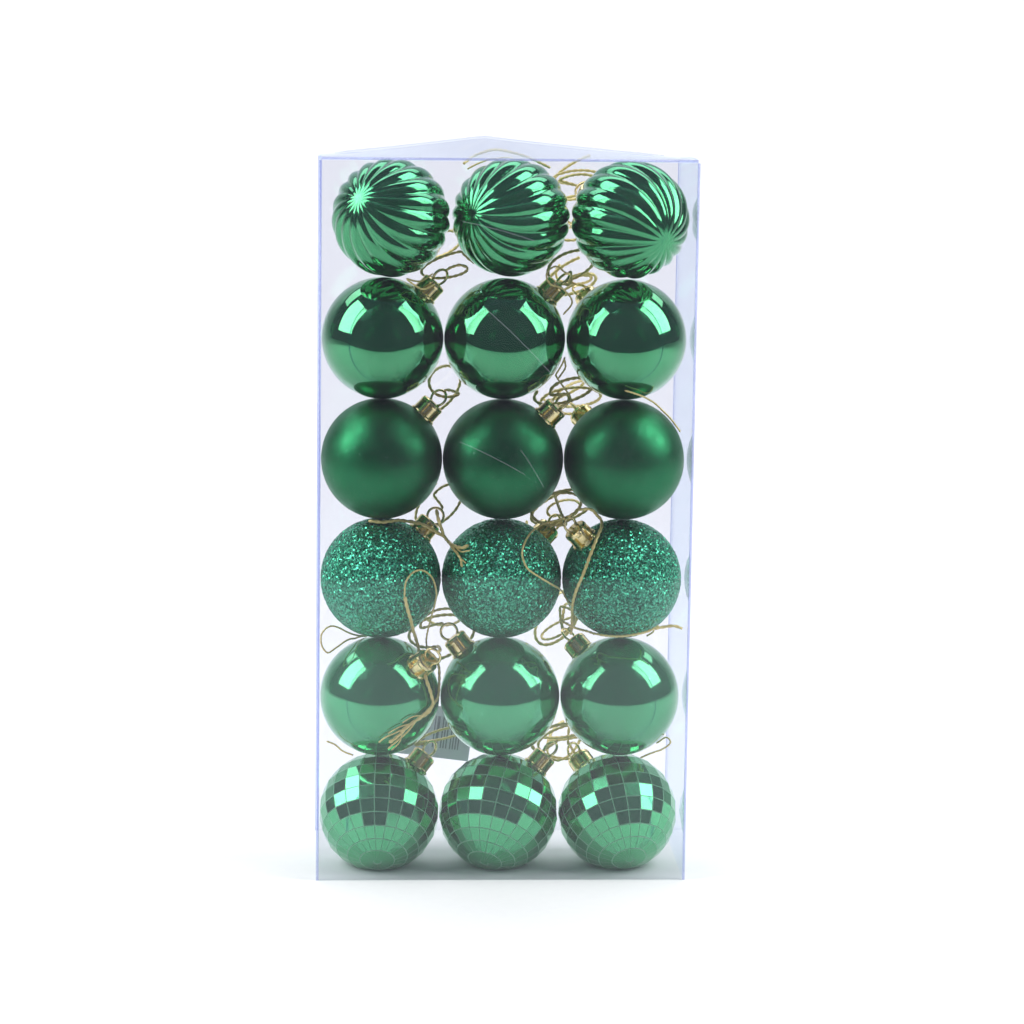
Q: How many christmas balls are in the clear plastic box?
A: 18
